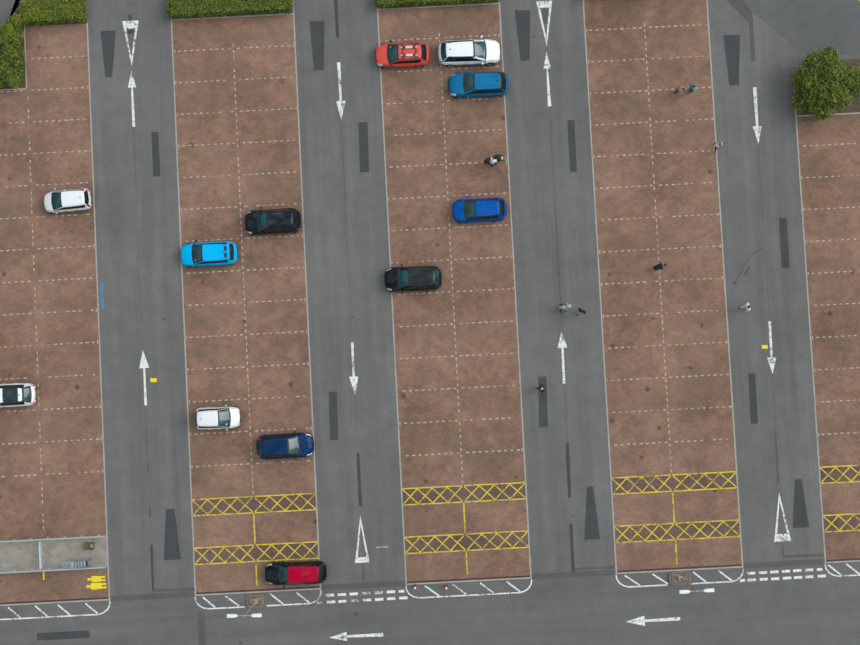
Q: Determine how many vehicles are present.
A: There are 12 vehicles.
